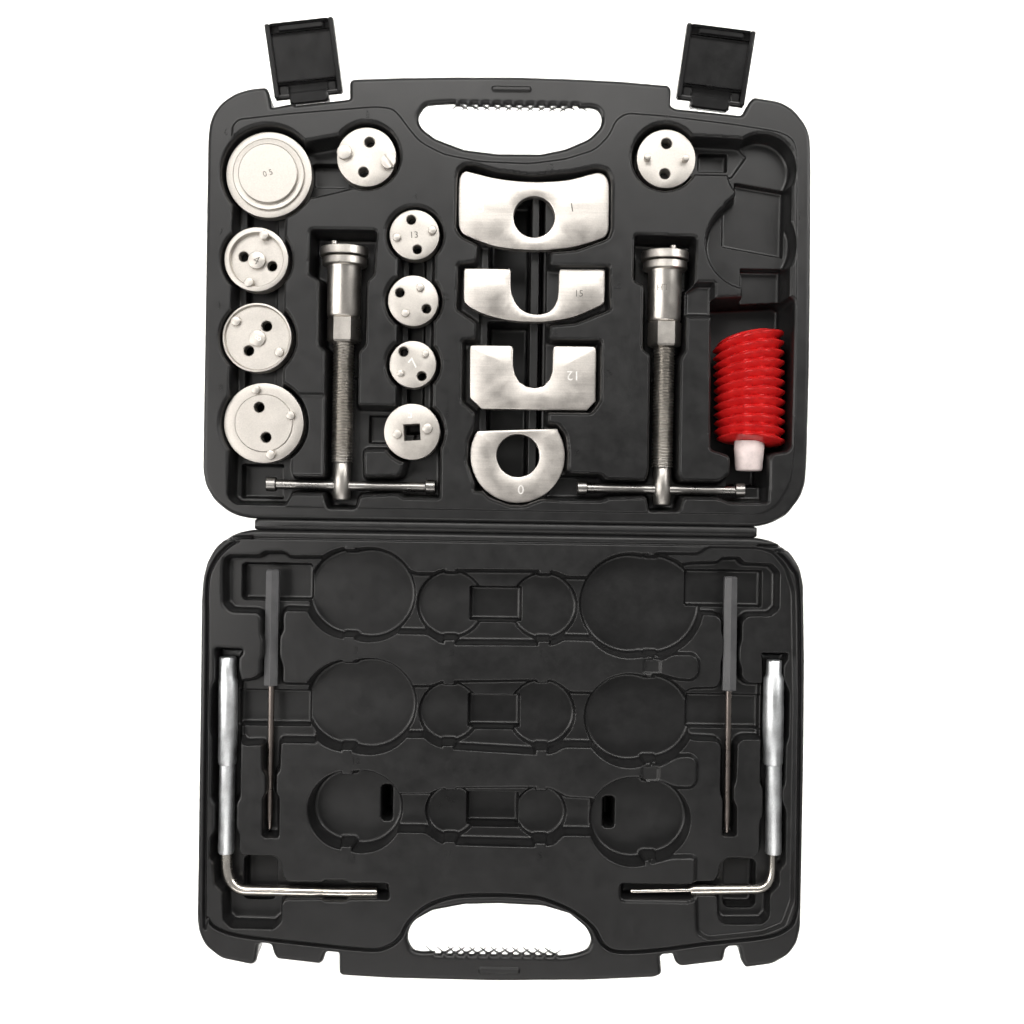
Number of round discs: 10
